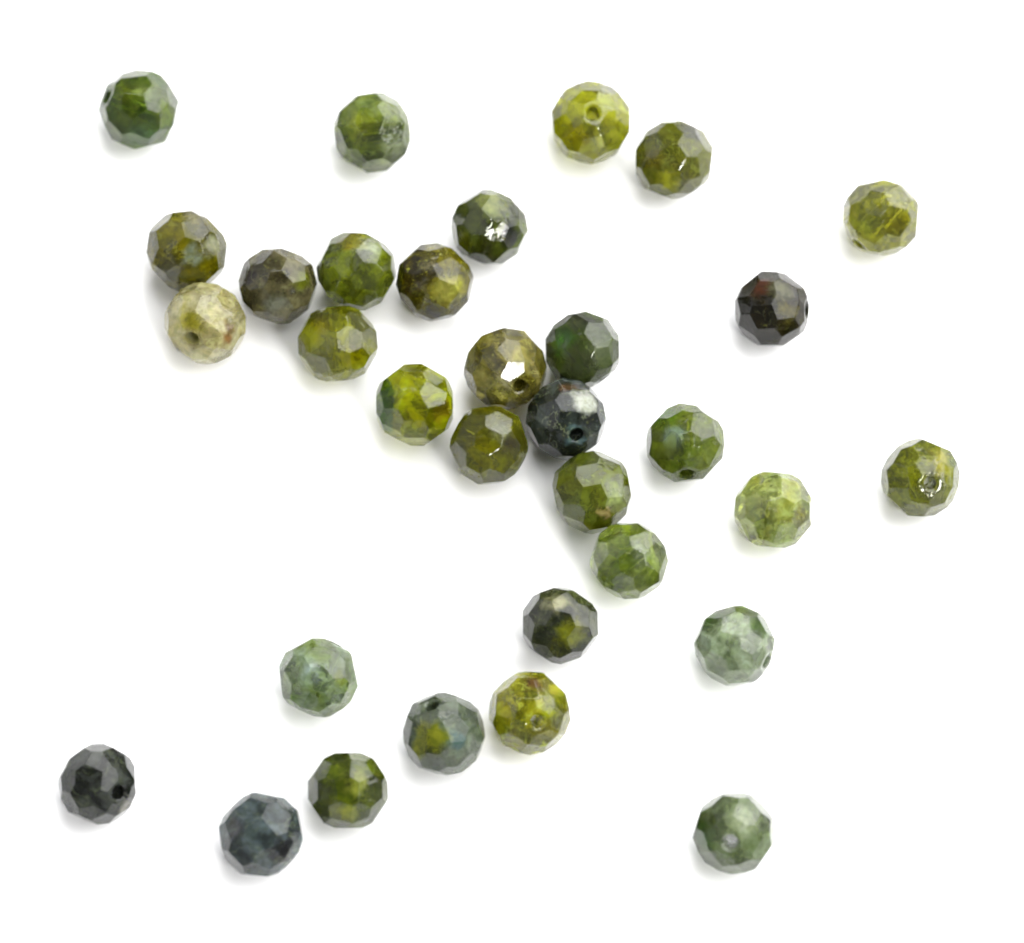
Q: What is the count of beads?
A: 32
